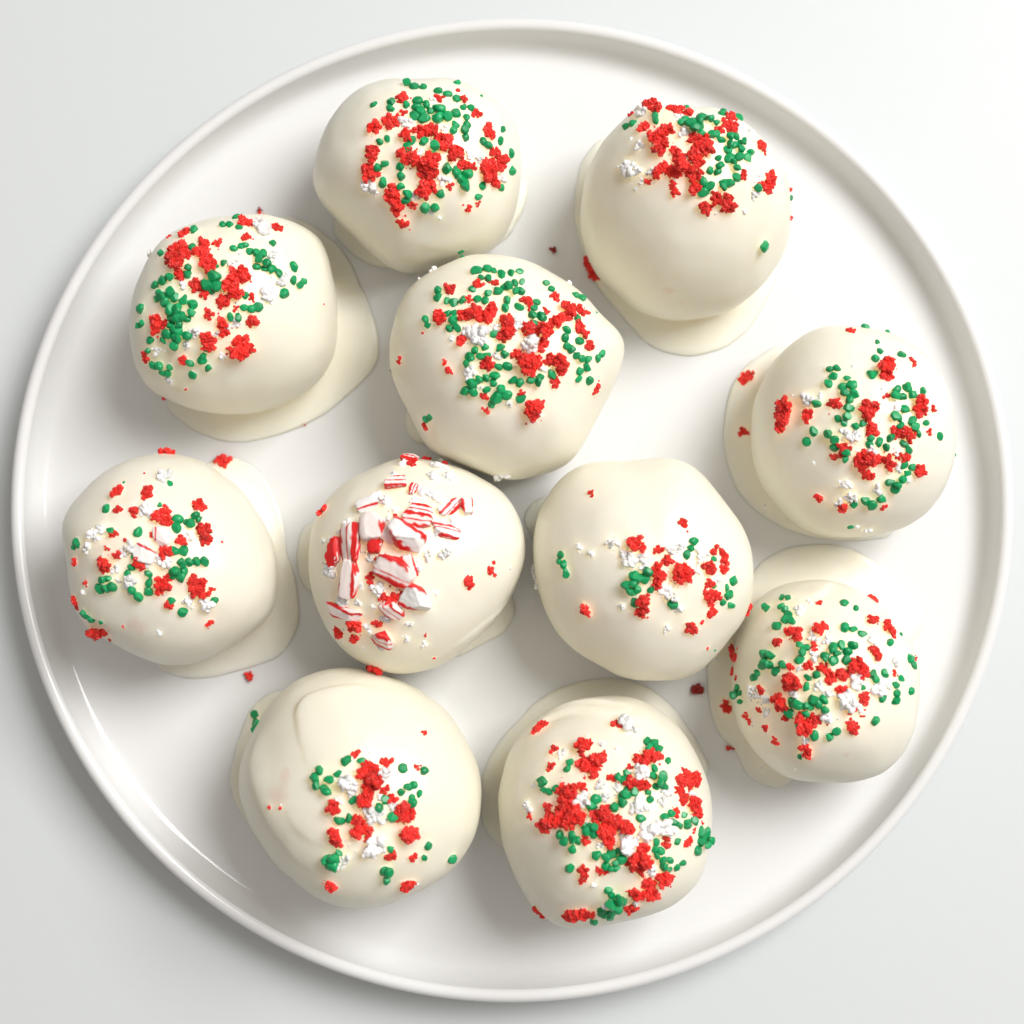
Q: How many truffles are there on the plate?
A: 11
